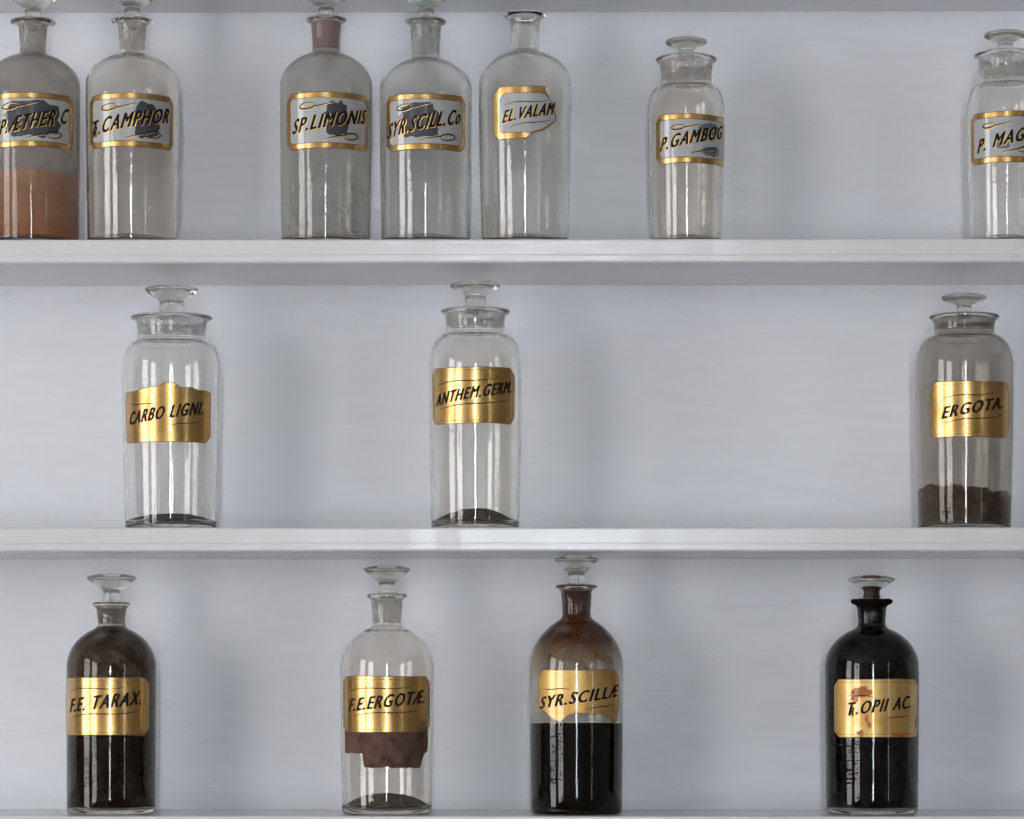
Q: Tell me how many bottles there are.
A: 14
